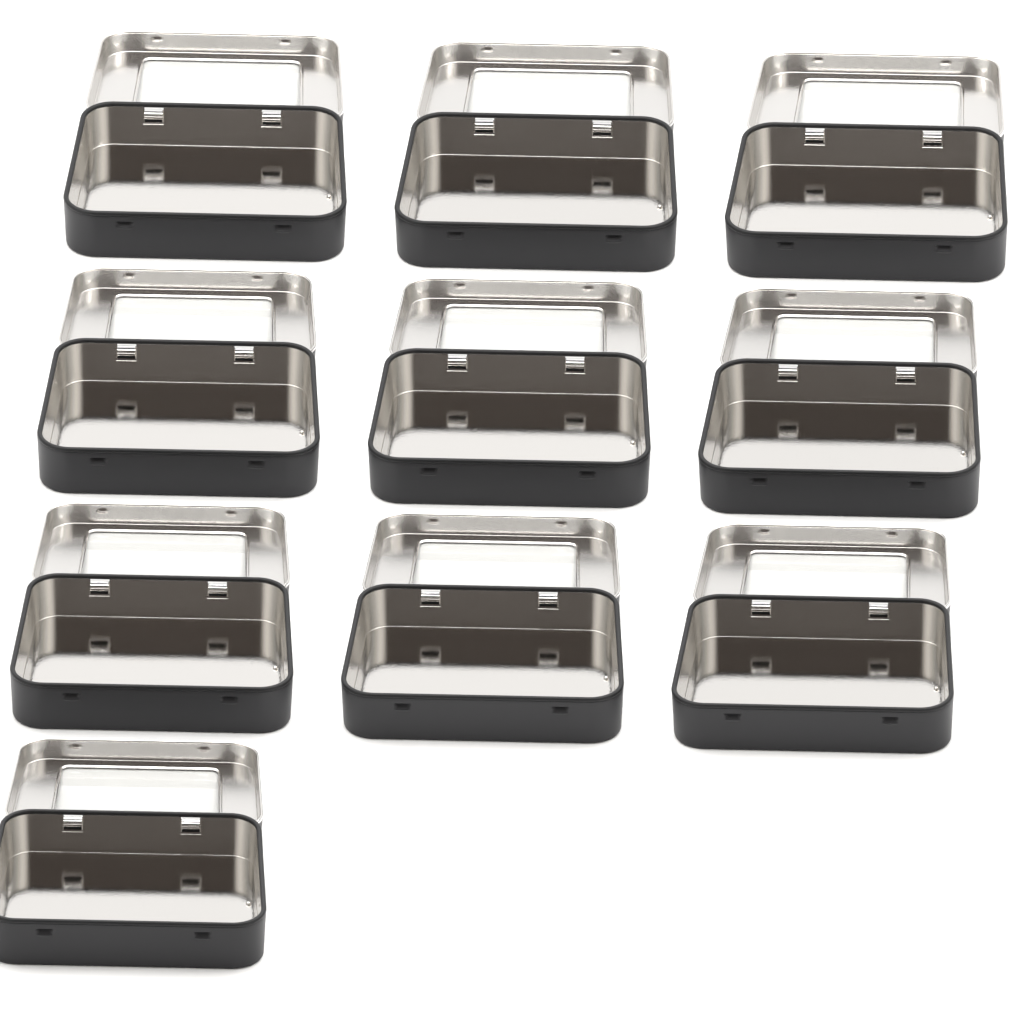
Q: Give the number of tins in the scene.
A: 10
